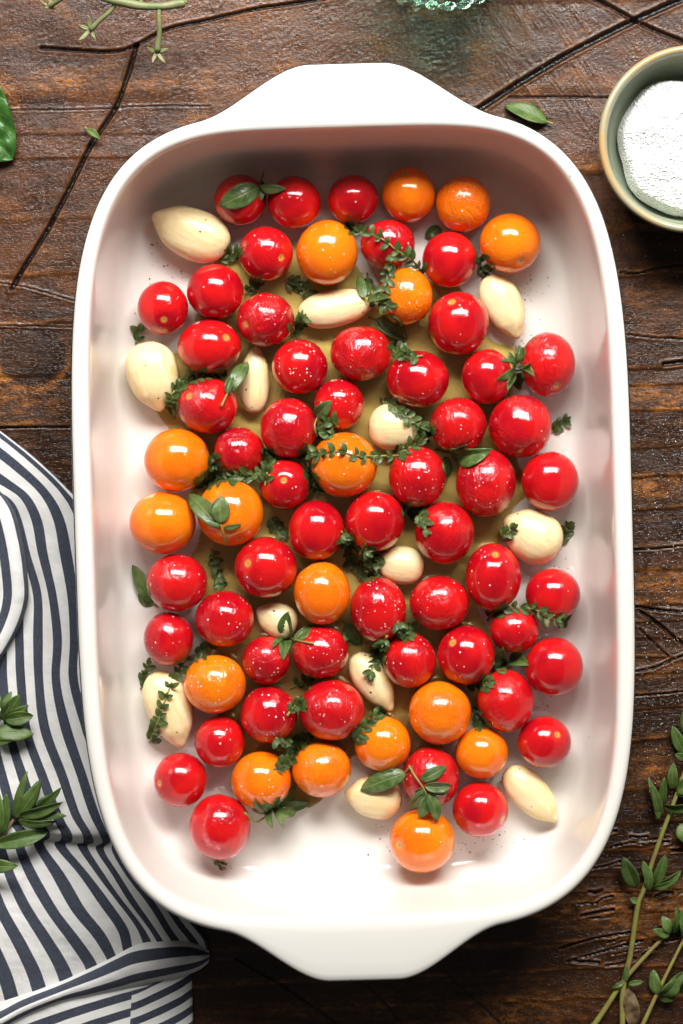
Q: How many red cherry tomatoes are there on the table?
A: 52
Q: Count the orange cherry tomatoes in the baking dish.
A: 17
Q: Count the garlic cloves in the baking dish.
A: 13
